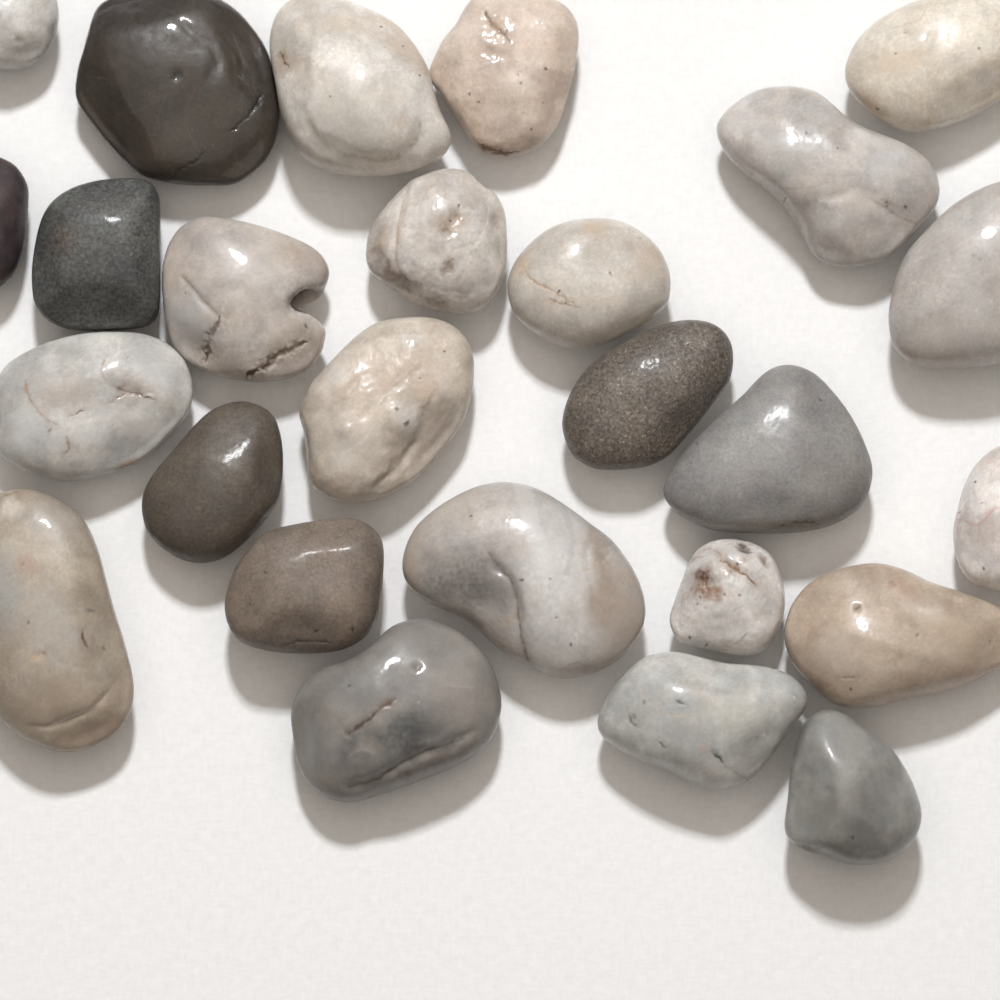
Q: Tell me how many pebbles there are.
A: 26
